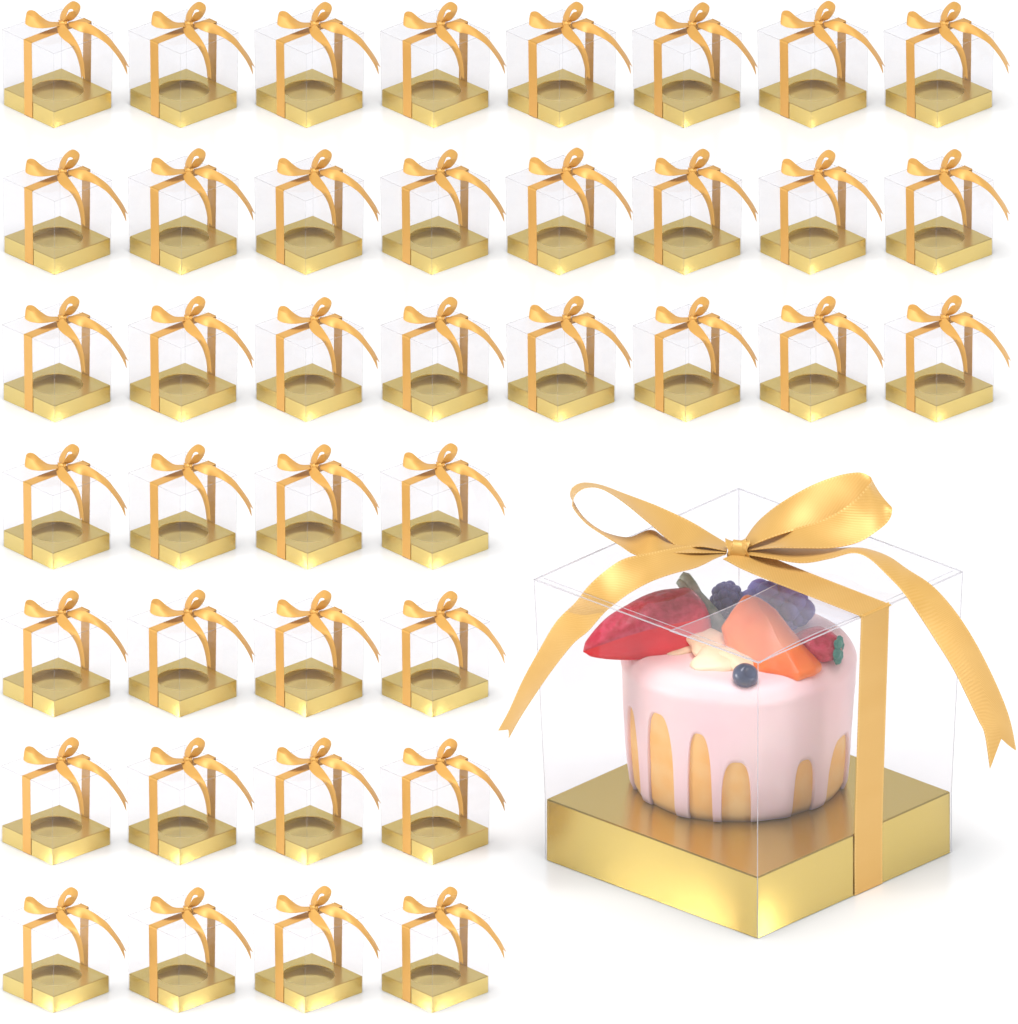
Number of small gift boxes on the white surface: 40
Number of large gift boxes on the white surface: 1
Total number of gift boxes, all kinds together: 41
